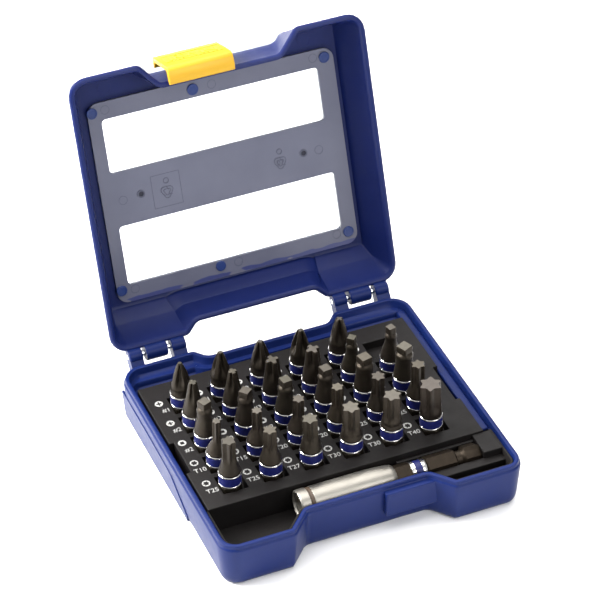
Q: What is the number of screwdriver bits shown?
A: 29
